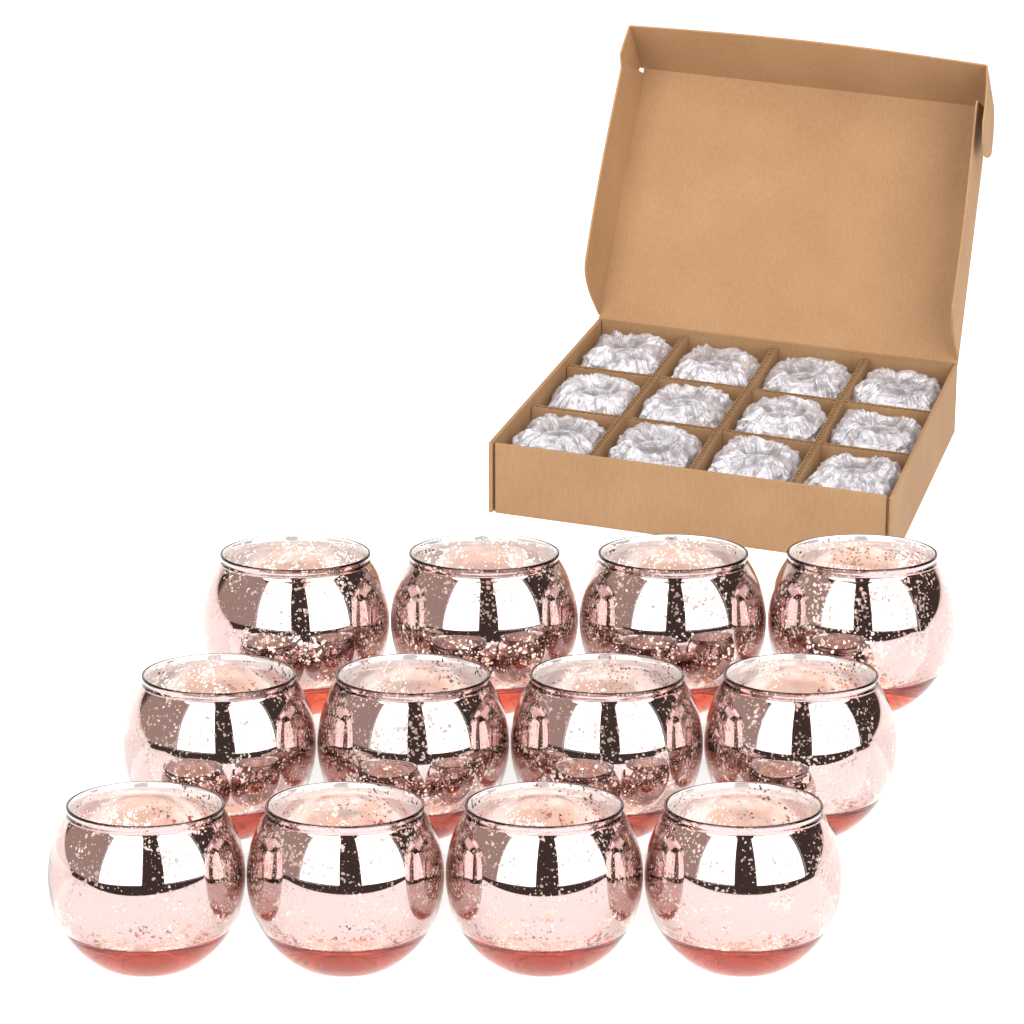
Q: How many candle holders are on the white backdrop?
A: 12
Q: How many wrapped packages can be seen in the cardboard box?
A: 12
